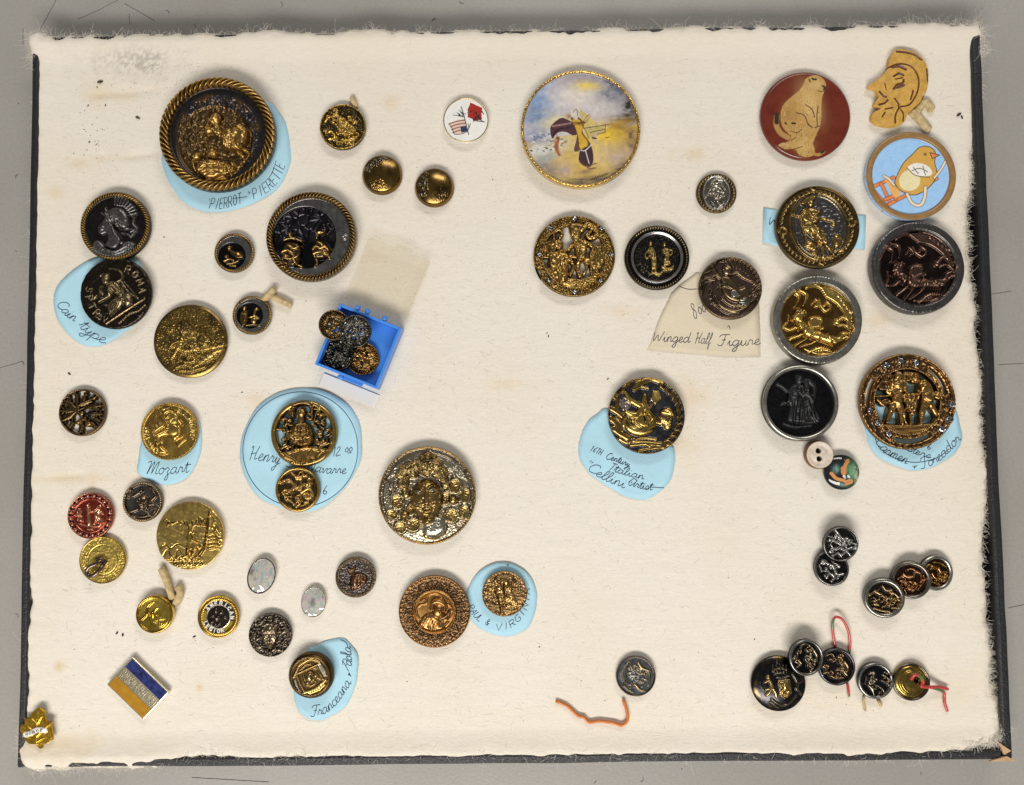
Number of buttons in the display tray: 59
